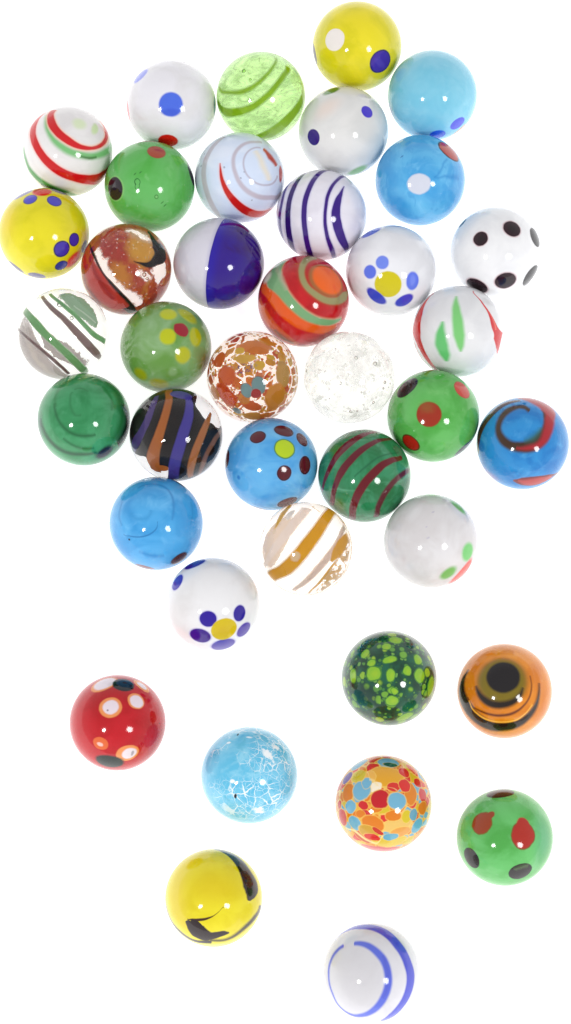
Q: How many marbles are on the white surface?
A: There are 39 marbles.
